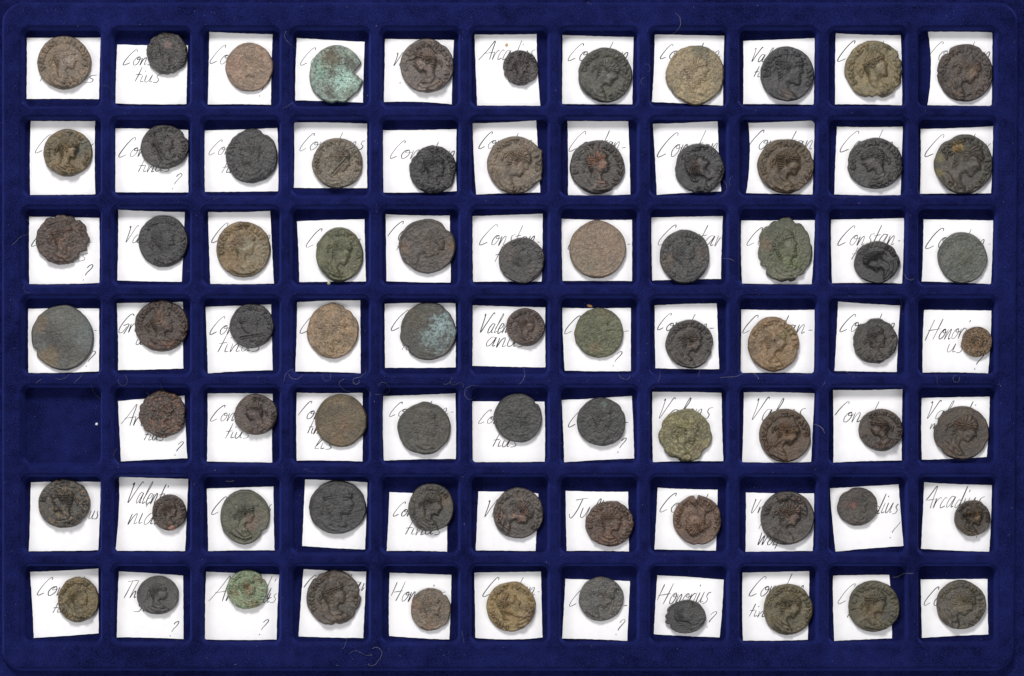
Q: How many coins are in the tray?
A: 76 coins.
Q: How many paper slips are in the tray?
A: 76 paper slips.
